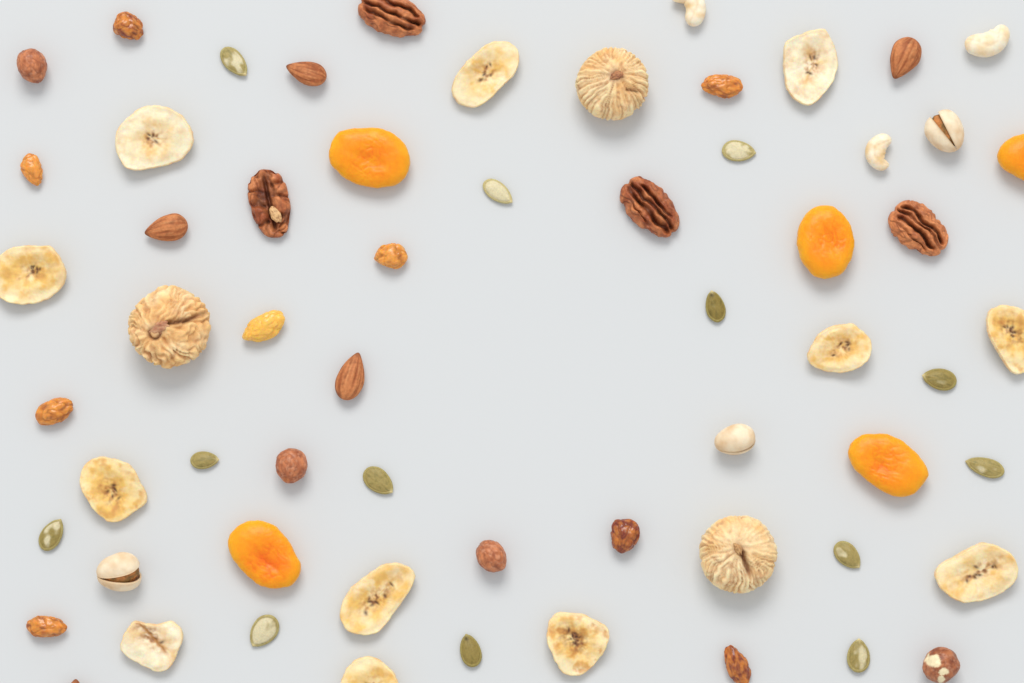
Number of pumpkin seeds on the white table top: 13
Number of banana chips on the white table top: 12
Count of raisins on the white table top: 9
